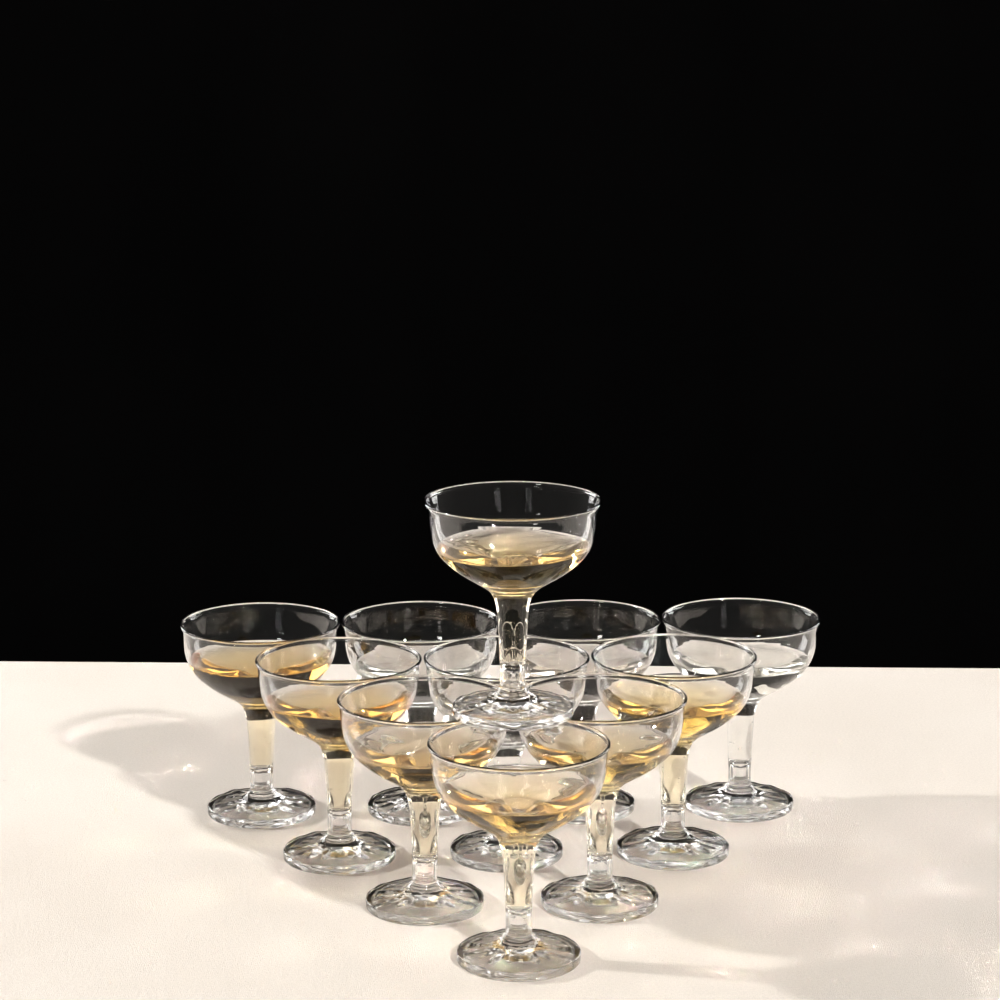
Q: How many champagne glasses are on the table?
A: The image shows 11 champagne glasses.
